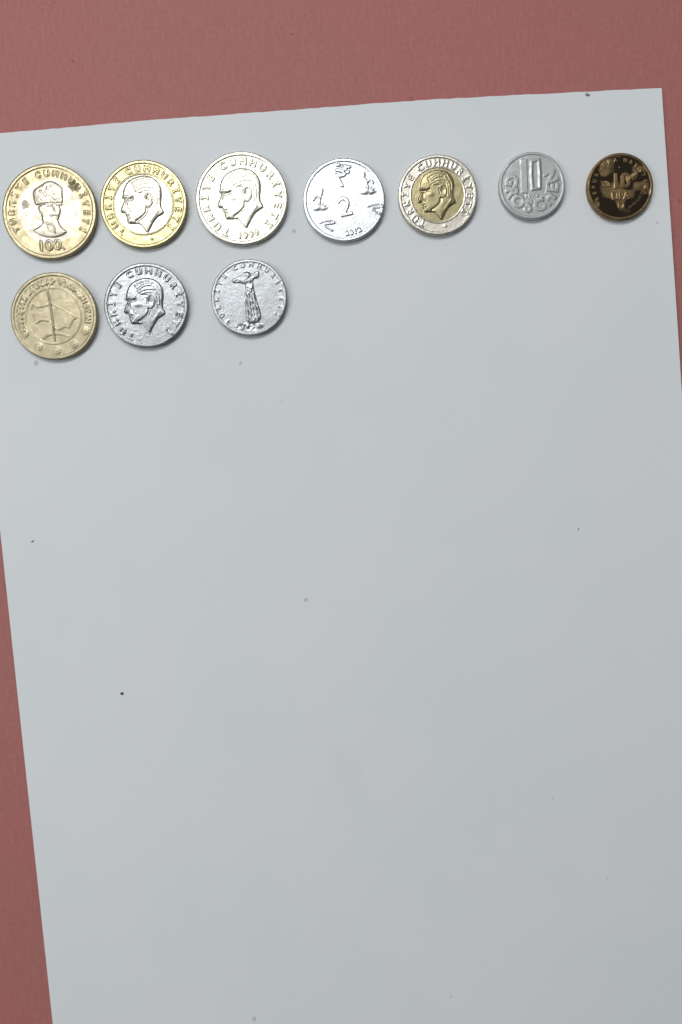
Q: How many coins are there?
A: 10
